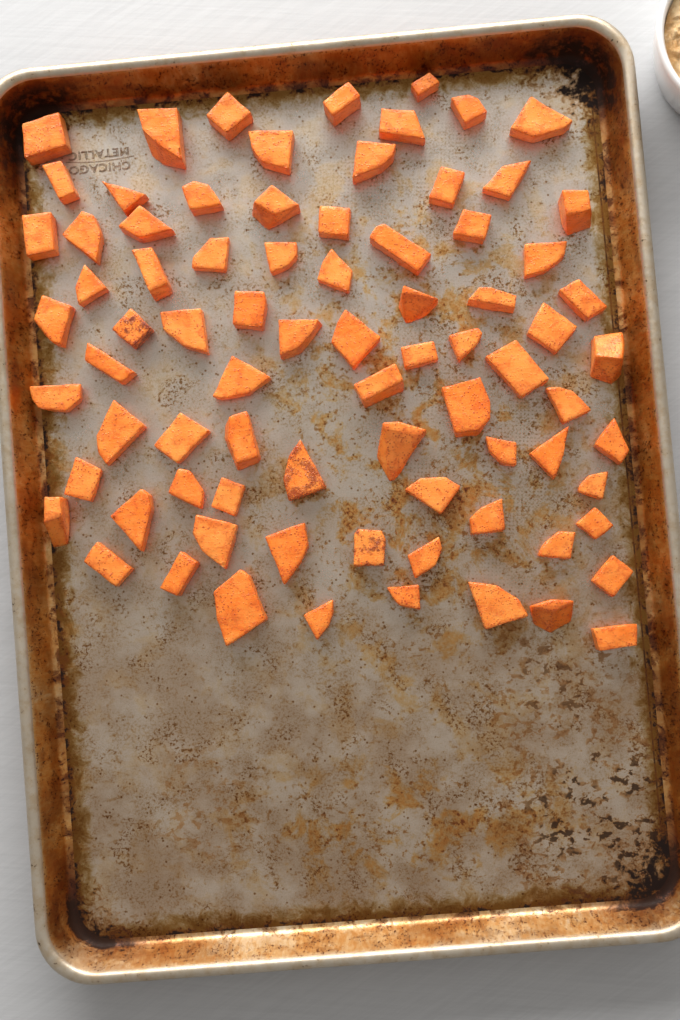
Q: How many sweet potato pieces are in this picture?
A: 80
